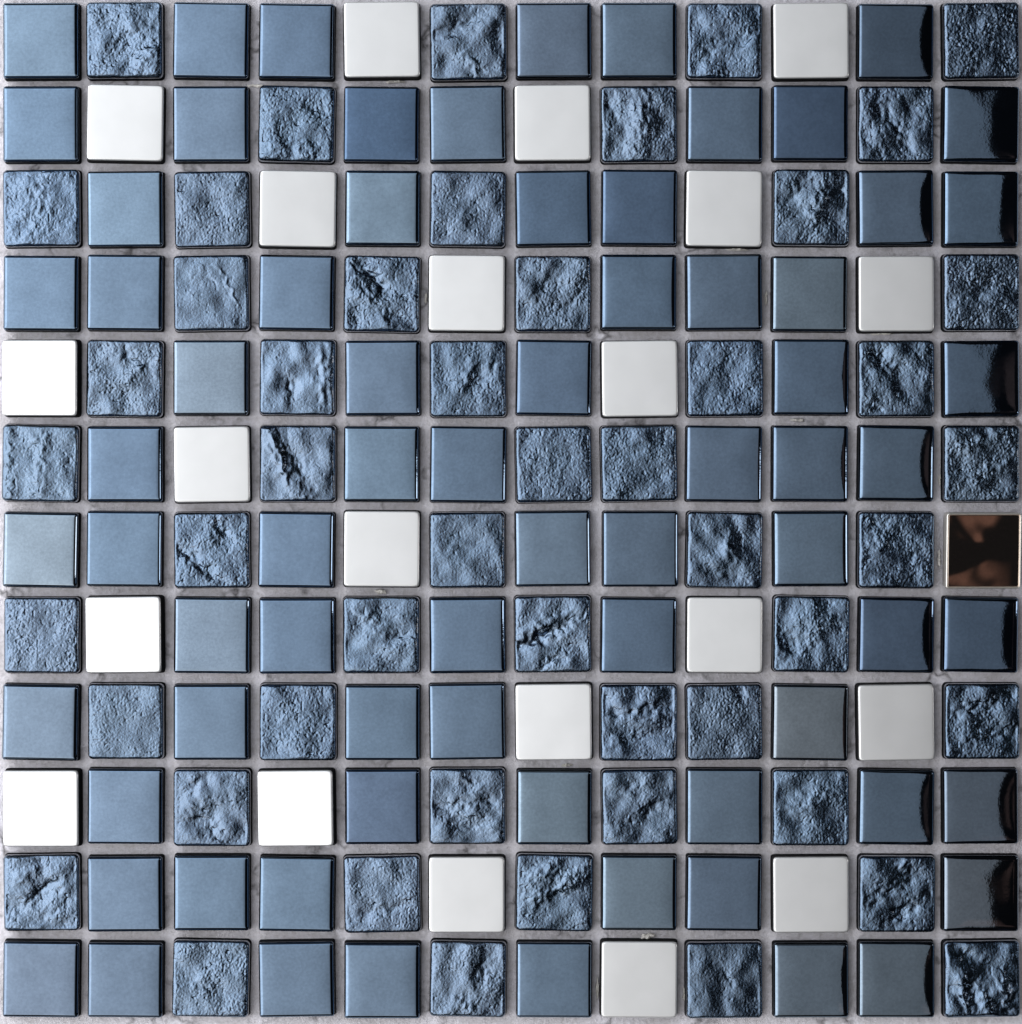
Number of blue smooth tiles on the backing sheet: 72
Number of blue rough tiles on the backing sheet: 50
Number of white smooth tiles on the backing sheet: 21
